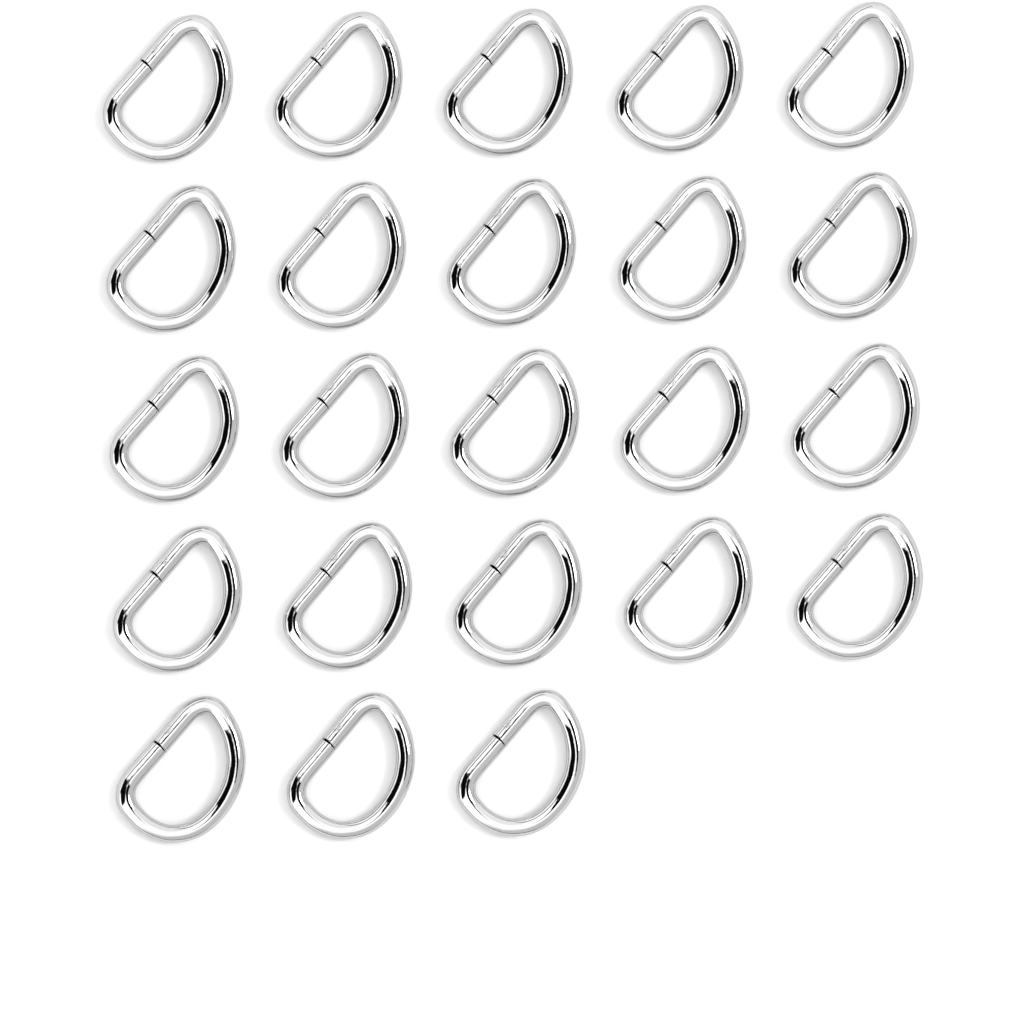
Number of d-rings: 23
